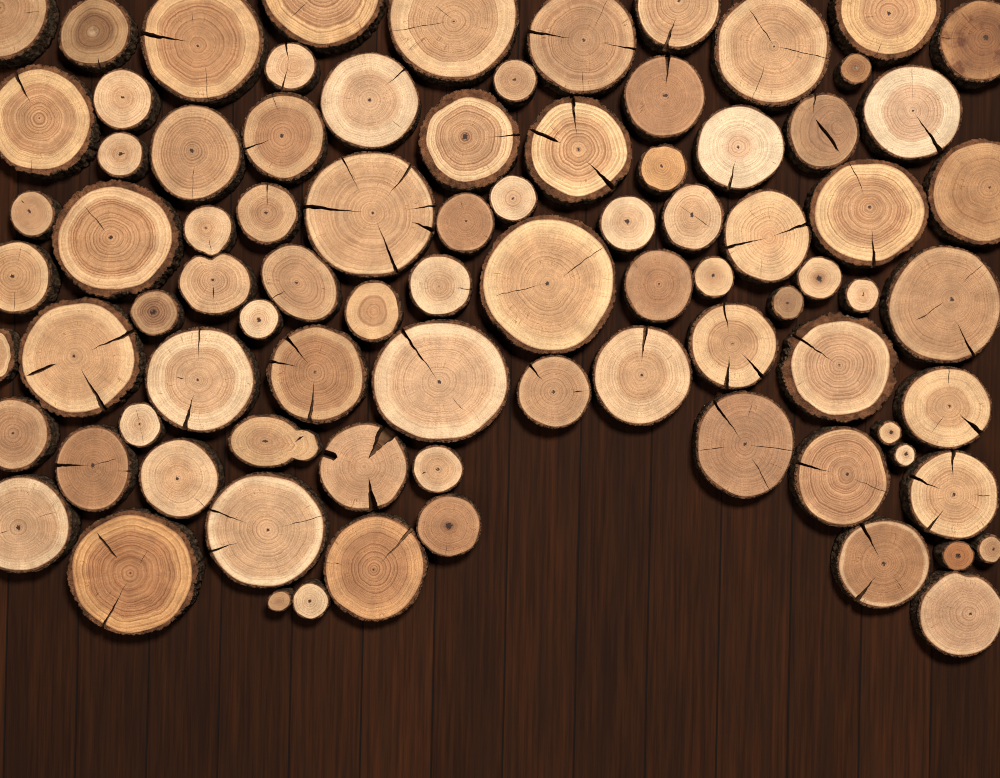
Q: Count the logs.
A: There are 85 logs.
